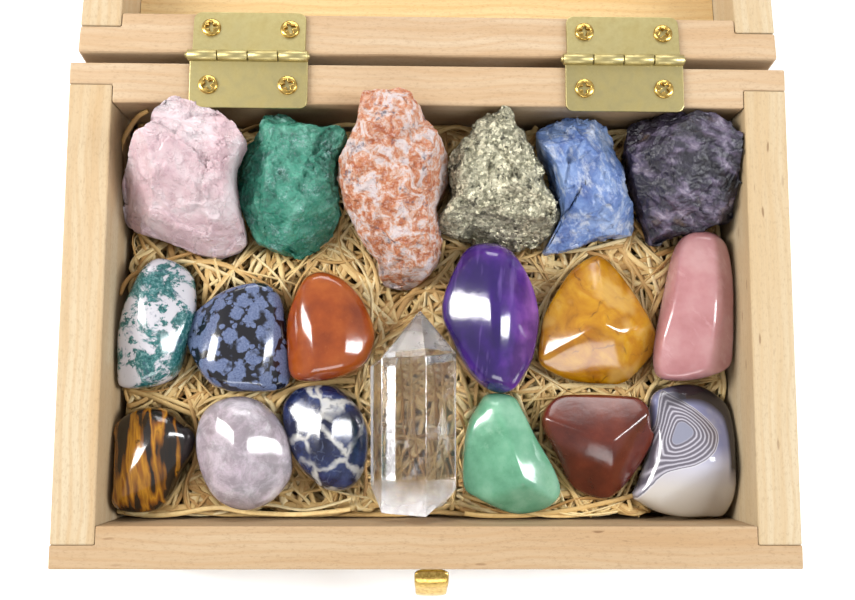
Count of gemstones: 19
